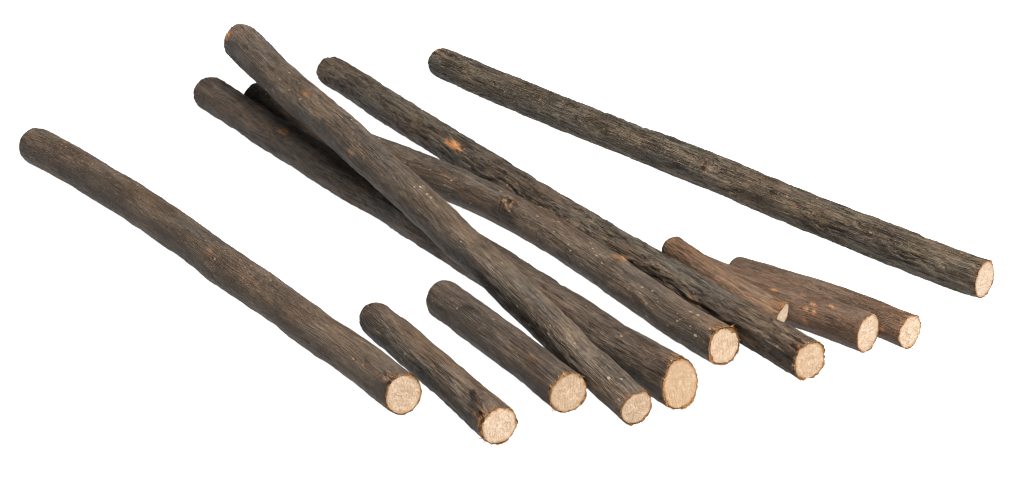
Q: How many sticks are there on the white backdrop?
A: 11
